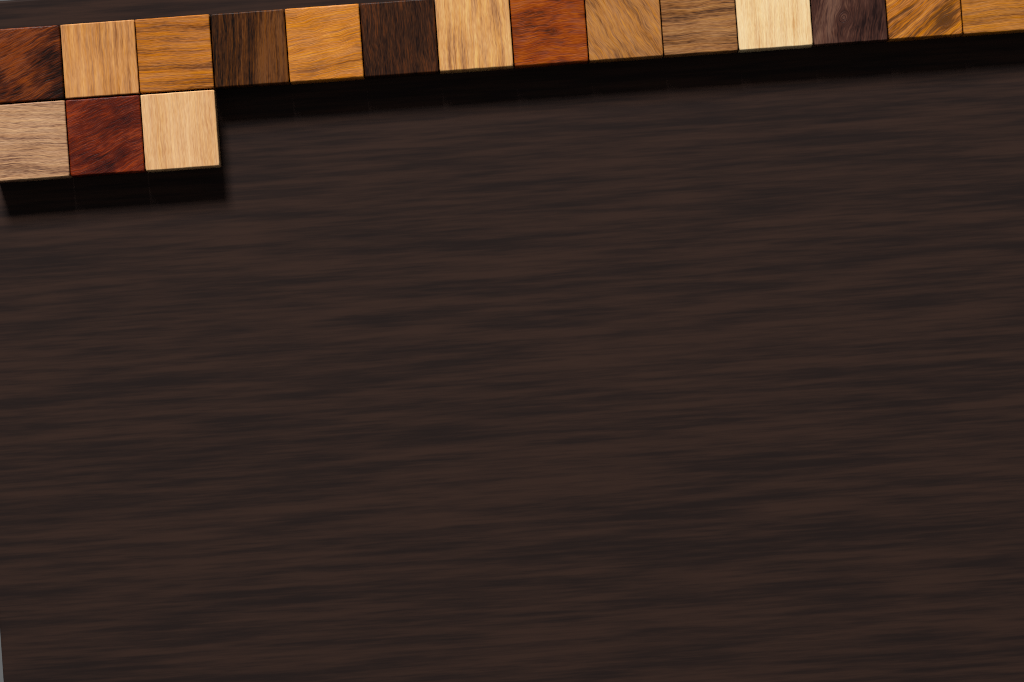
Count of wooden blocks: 17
